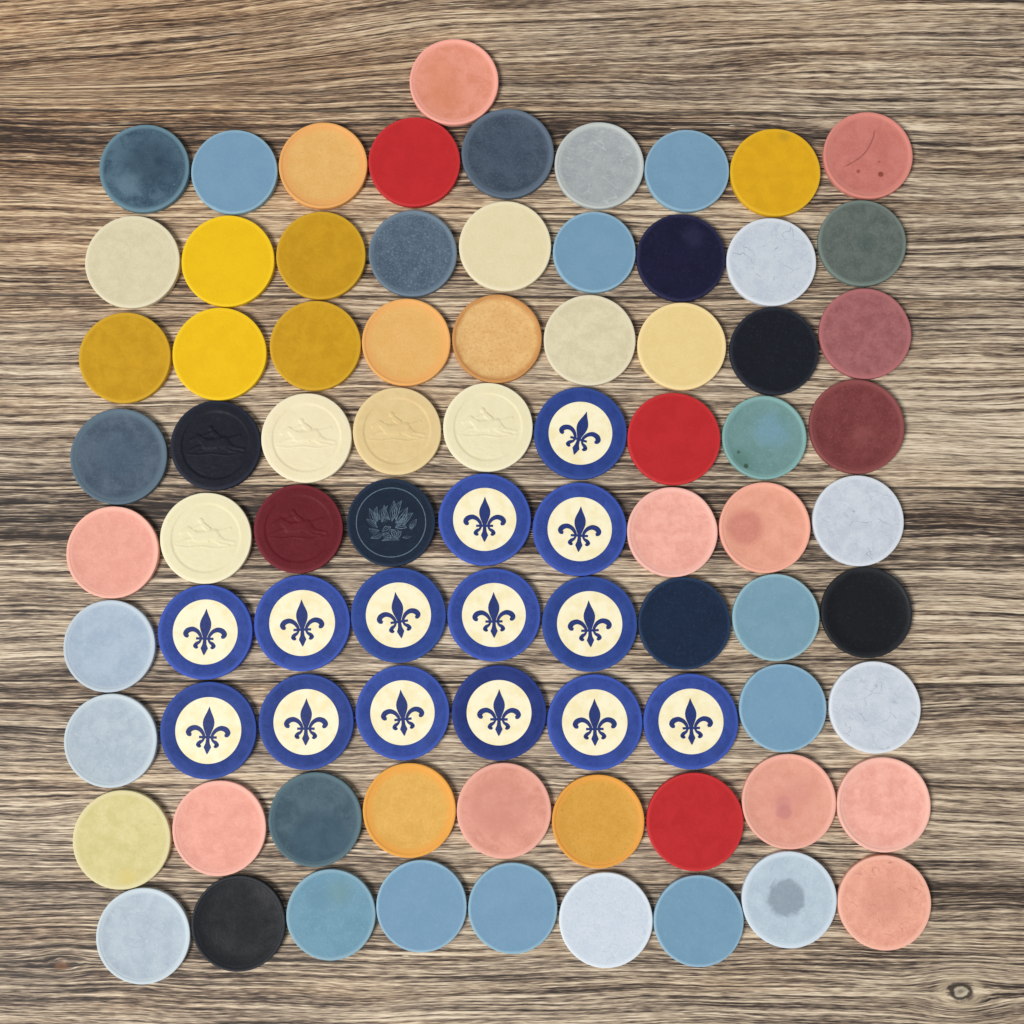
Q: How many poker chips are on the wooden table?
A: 82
